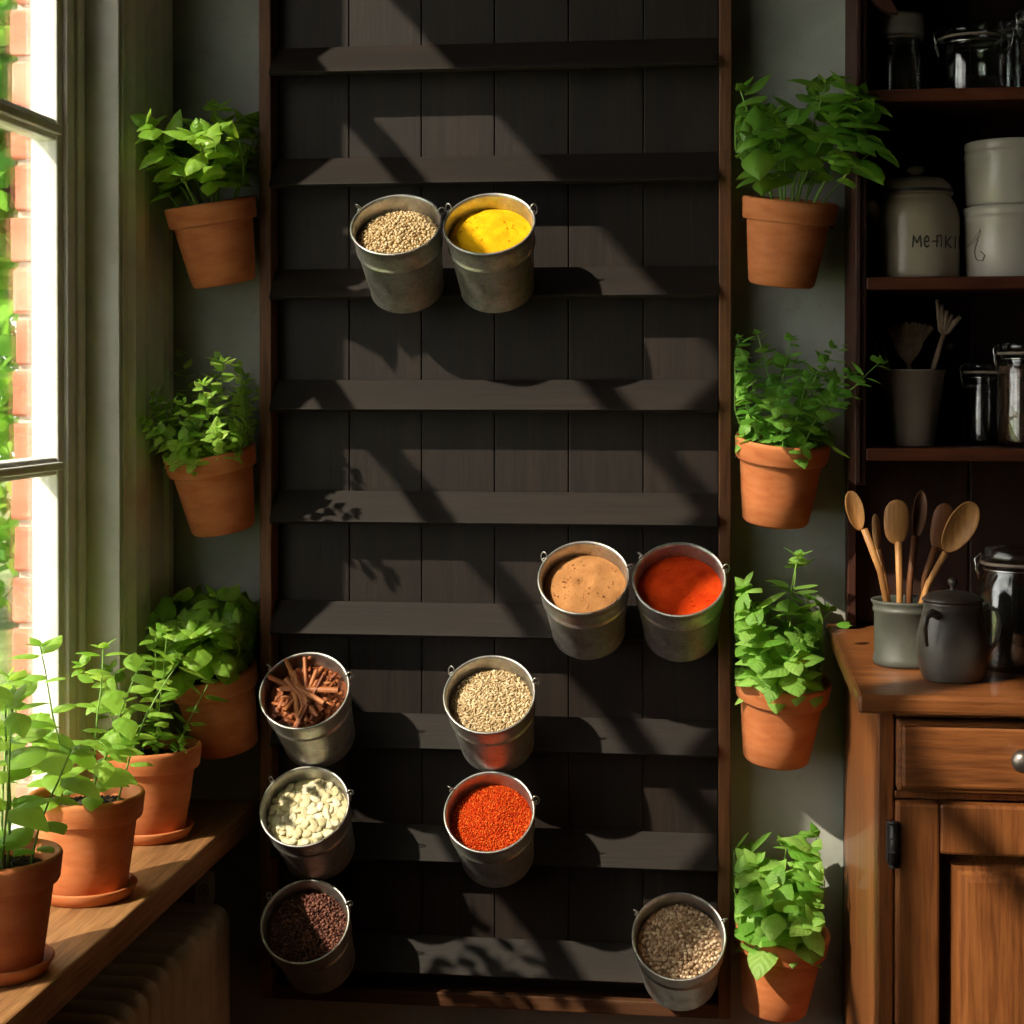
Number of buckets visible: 10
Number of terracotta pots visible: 10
